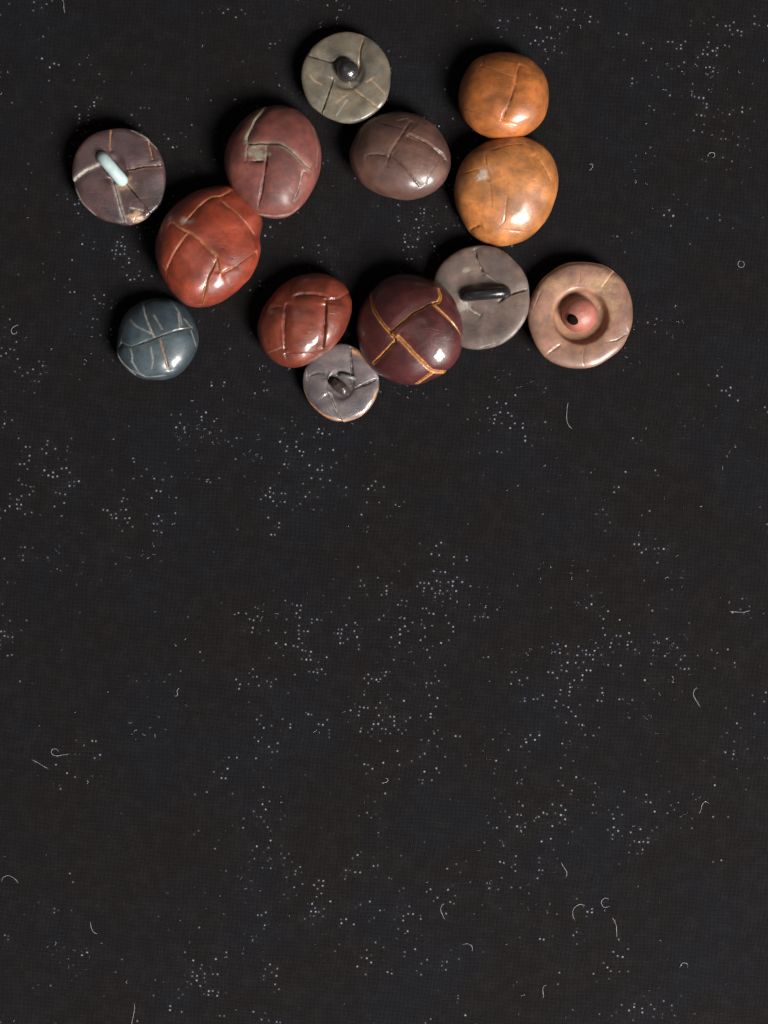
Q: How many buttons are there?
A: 13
